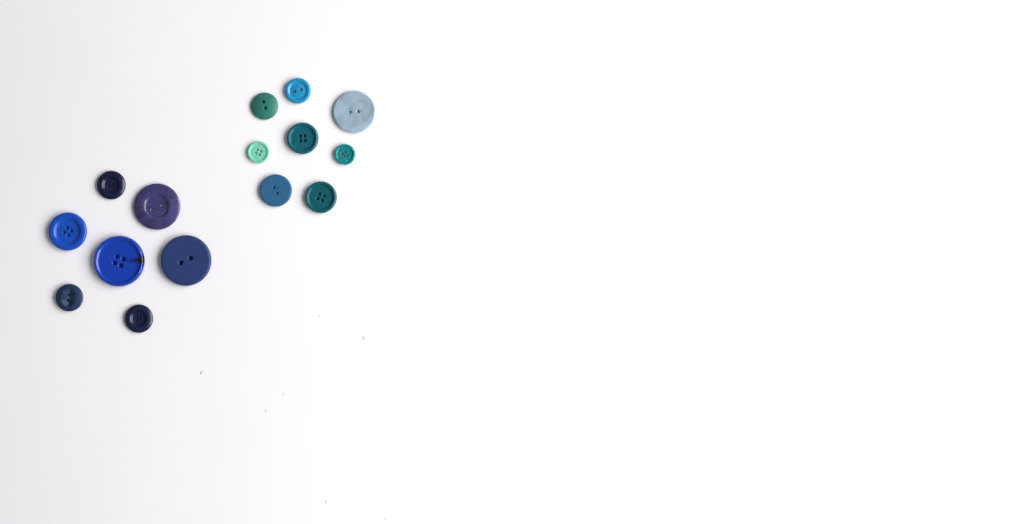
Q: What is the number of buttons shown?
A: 15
